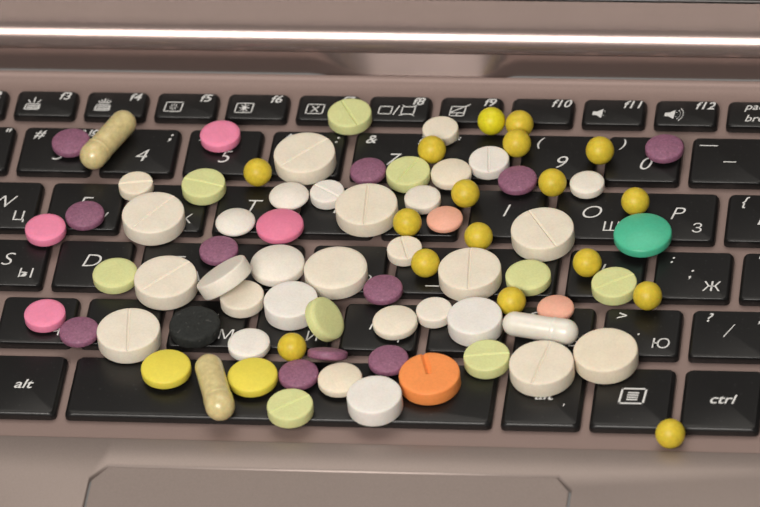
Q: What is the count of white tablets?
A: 30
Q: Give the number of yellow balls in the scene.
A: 17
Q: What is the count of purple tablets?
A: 11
